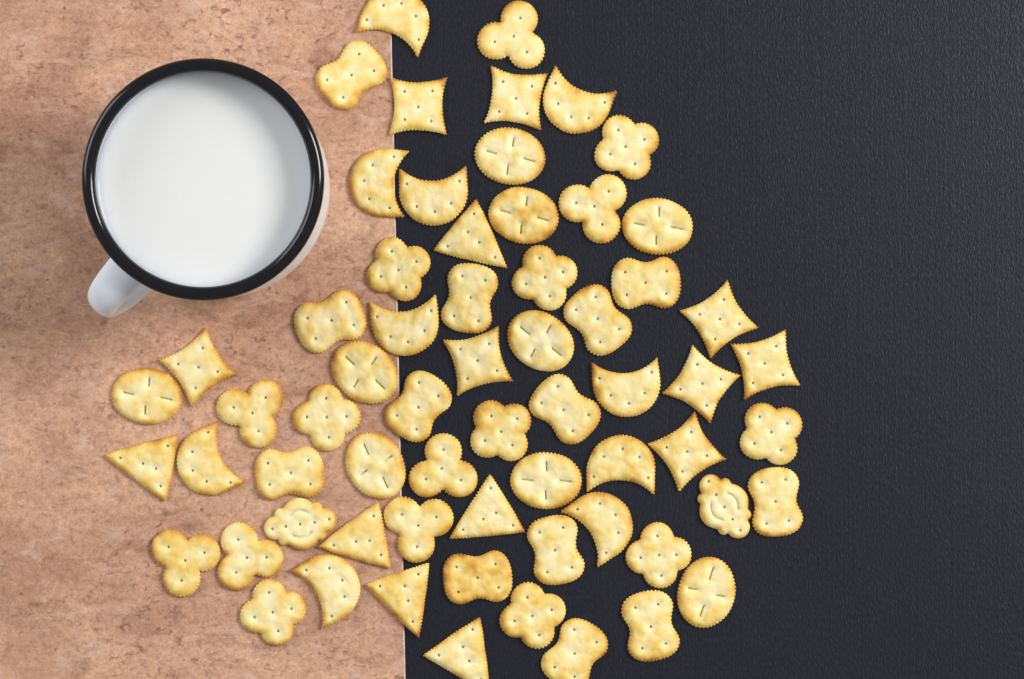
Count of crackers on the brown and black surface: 64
